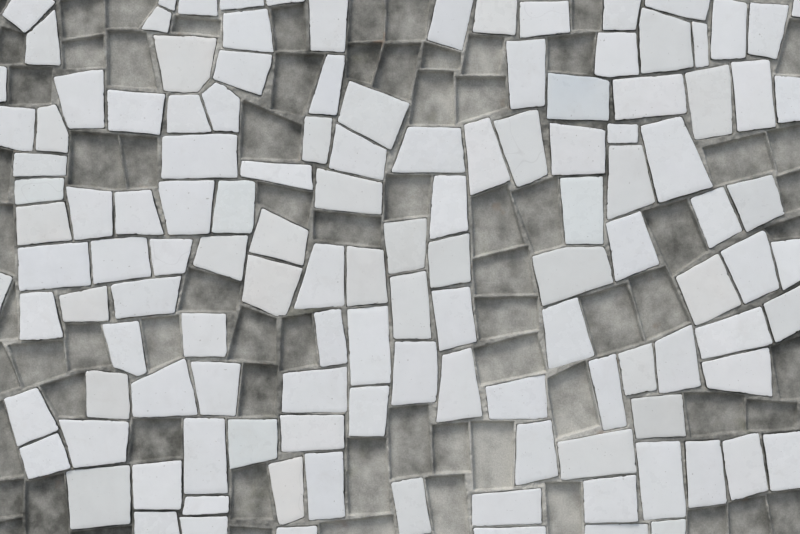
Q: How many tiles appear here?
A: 127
